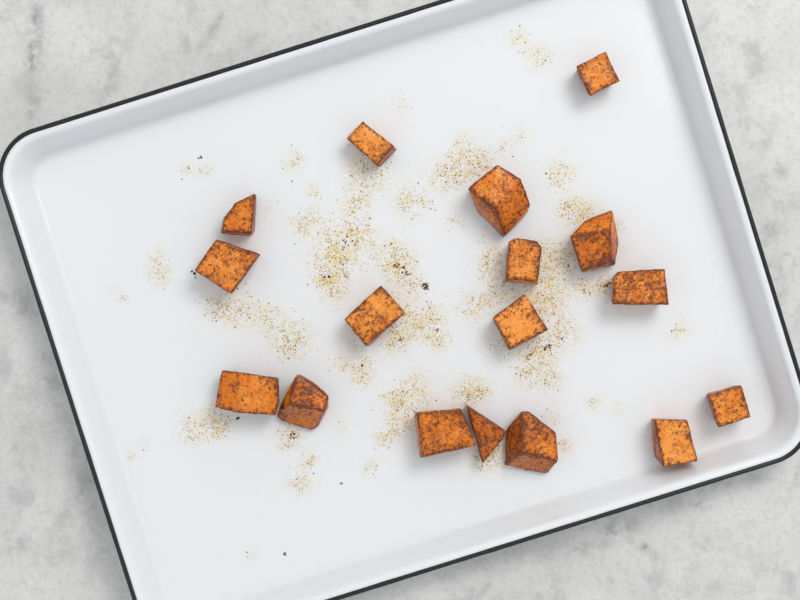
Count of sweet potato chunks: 17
